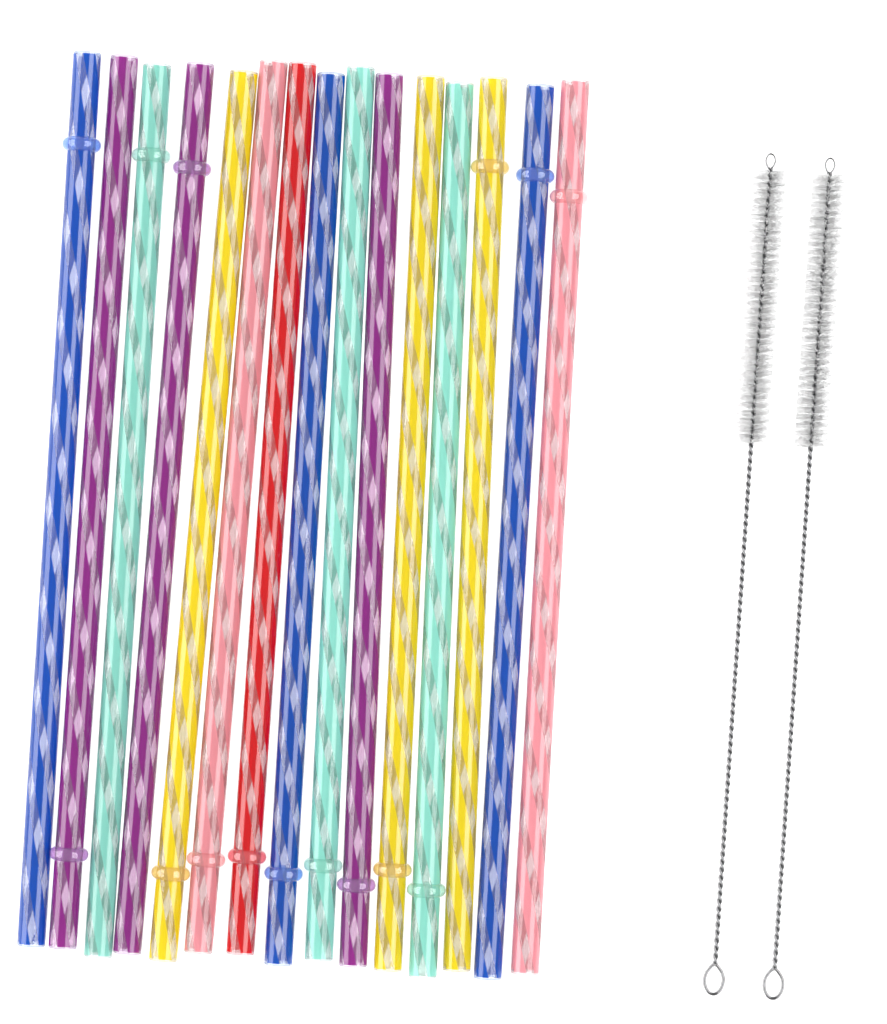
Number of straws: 15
